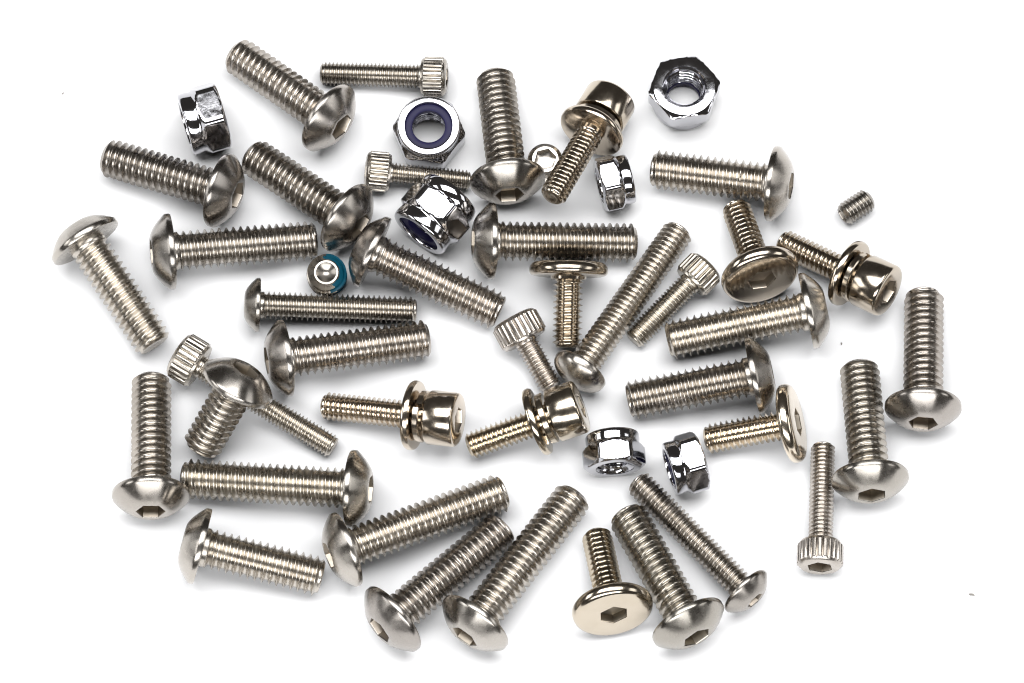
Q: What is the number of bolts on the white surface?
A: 39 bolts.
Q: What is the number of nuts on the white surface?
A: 7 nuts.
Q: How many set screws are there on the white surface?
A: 3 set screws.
